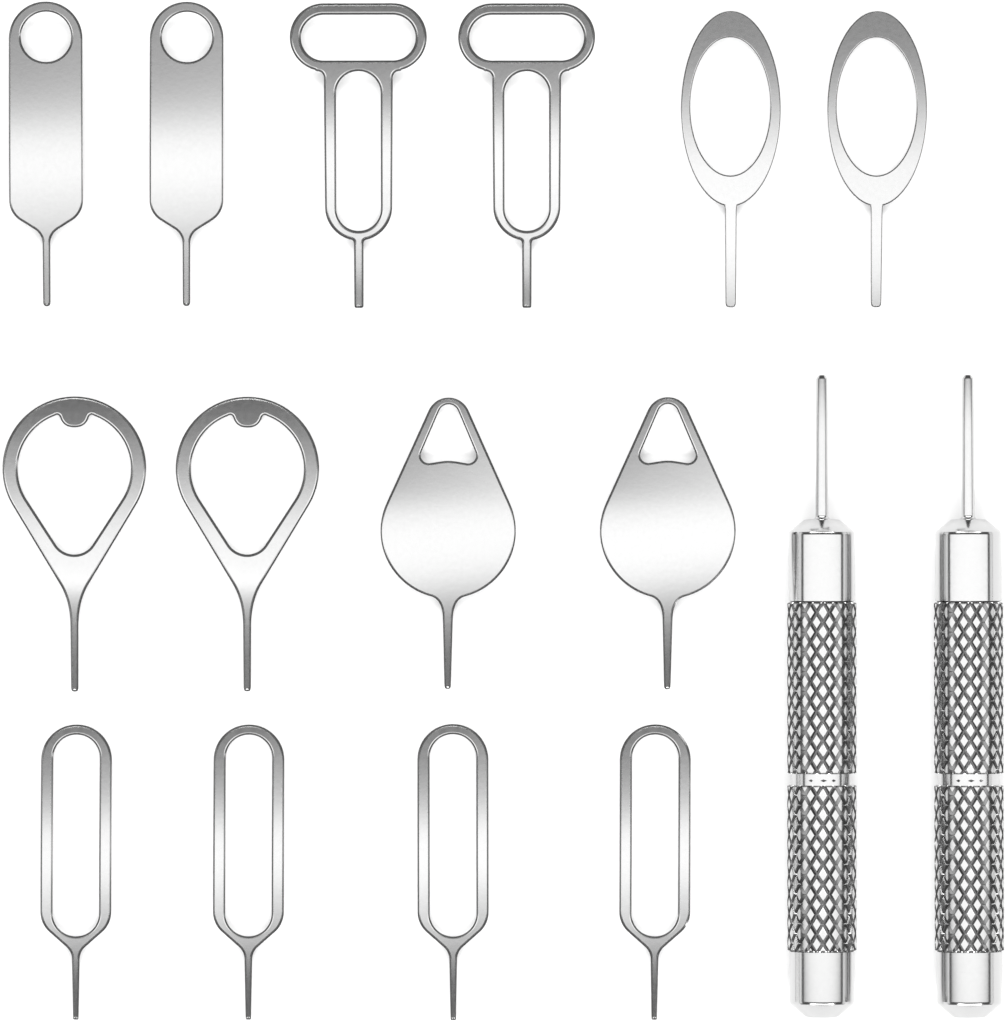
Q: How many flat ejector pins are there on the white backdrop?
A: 14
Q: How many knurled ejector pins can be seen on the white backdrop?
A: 2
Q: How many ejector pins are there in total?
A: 16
